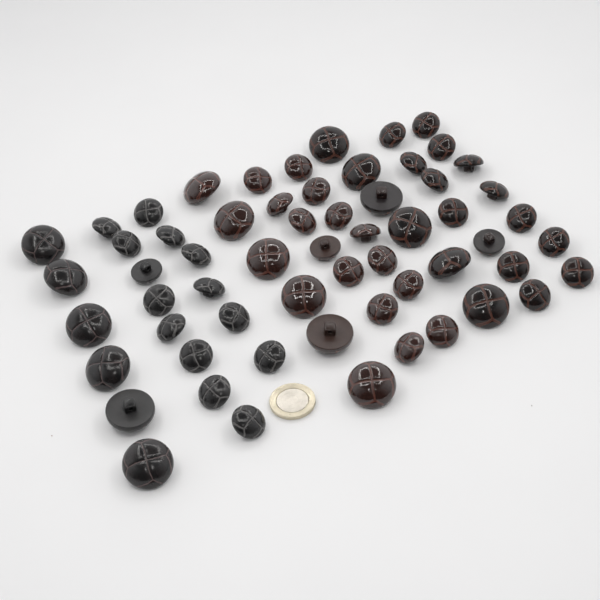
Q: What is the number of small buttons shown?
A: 42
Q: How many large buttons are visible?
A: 18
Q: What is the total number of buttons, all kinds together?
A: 60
